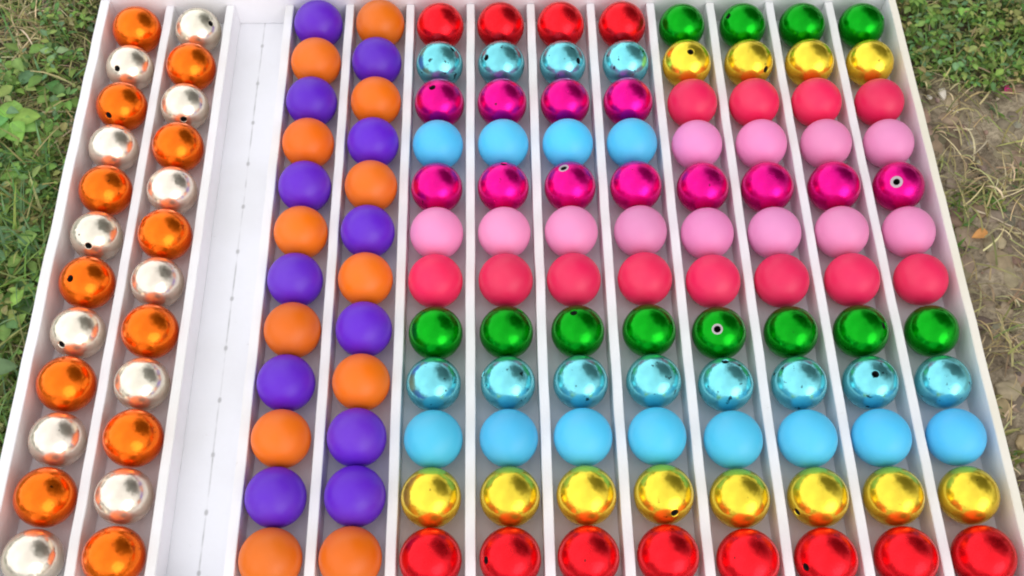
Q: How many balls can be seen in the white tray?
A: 144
